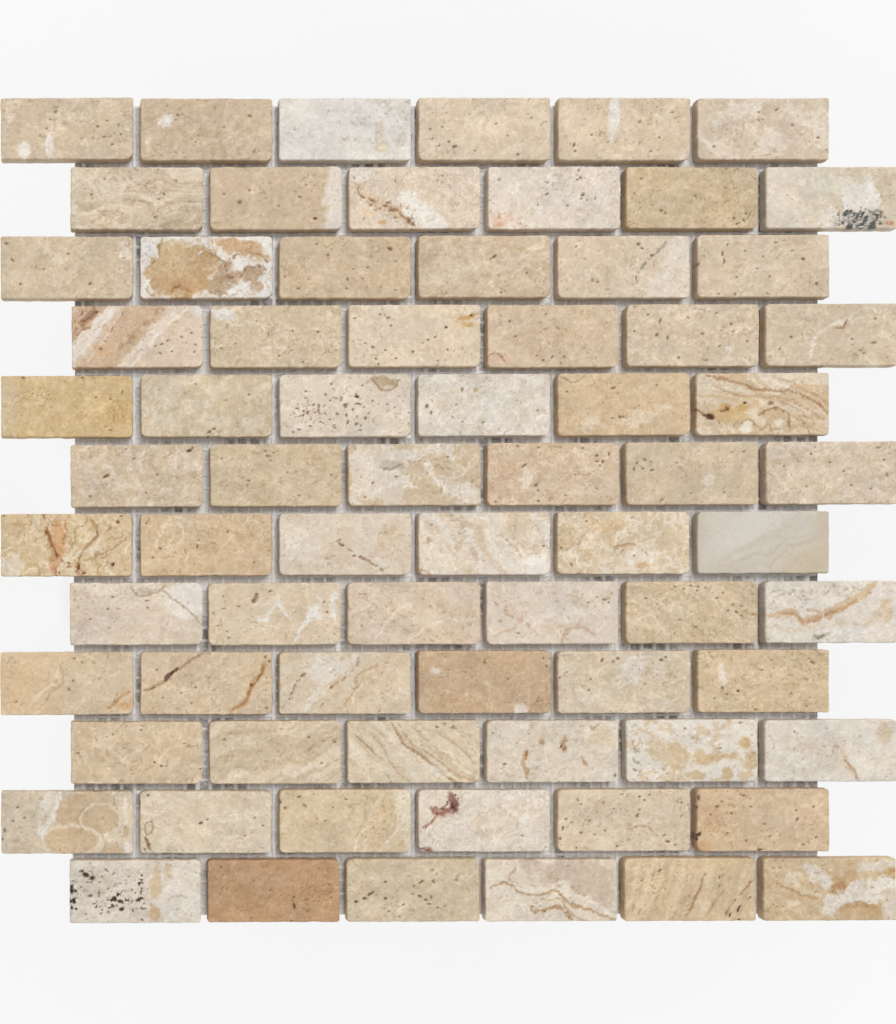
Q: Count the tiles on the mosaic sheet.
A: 72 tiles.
